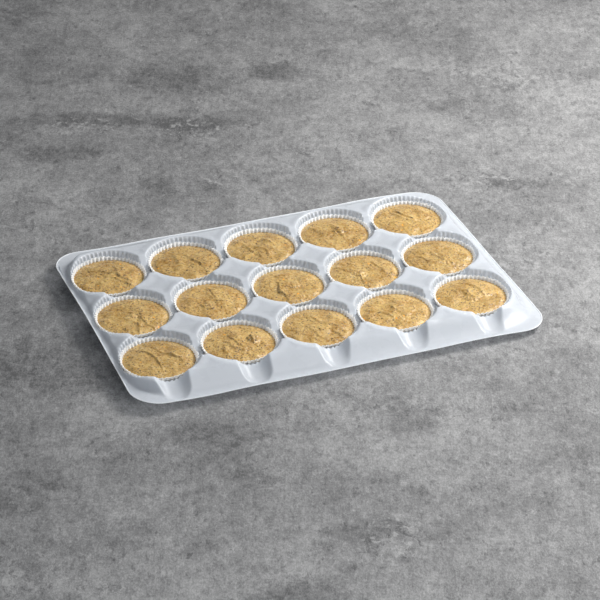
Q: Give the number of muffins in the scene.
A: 15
